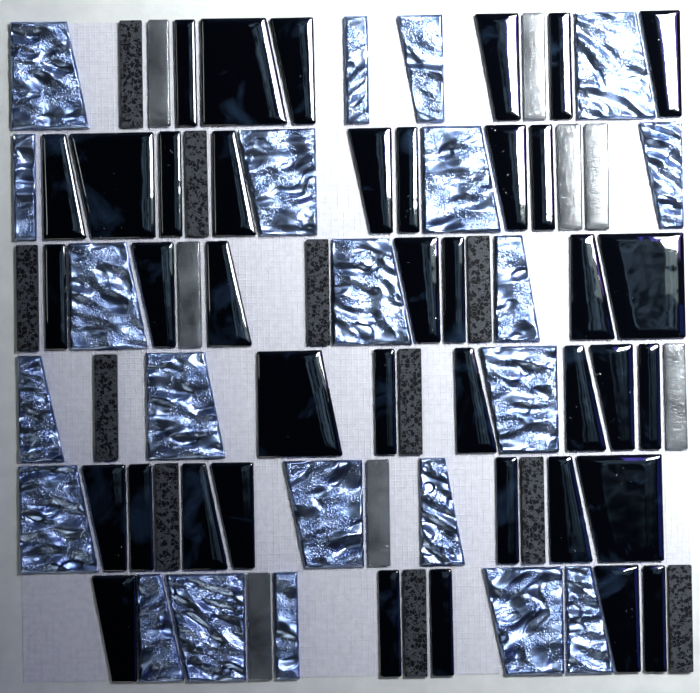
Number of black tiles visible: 39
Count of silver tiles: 22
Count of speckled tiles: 11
